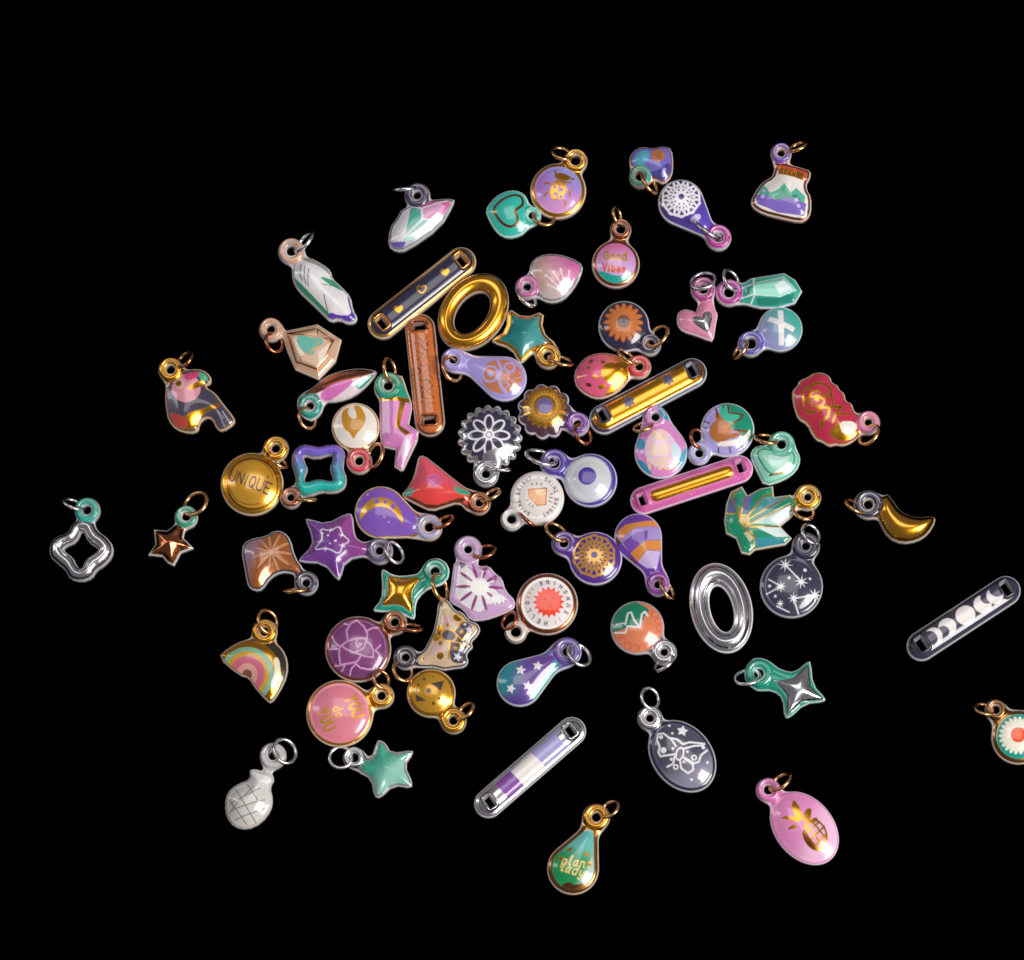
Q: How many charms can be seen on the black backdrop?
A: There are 67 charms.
